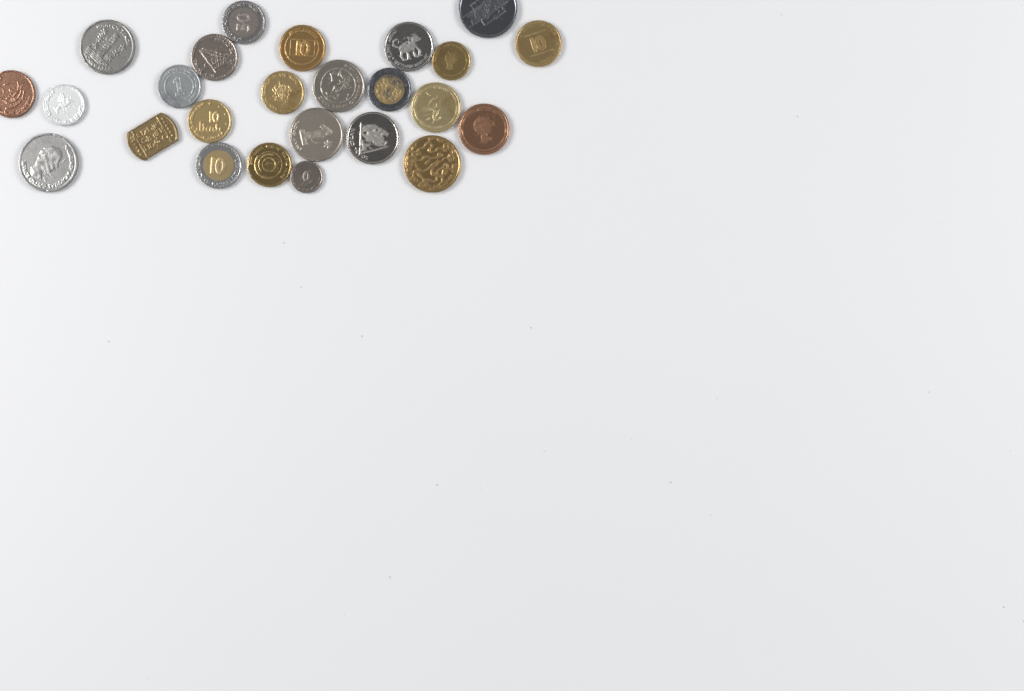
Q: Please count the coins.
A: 25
